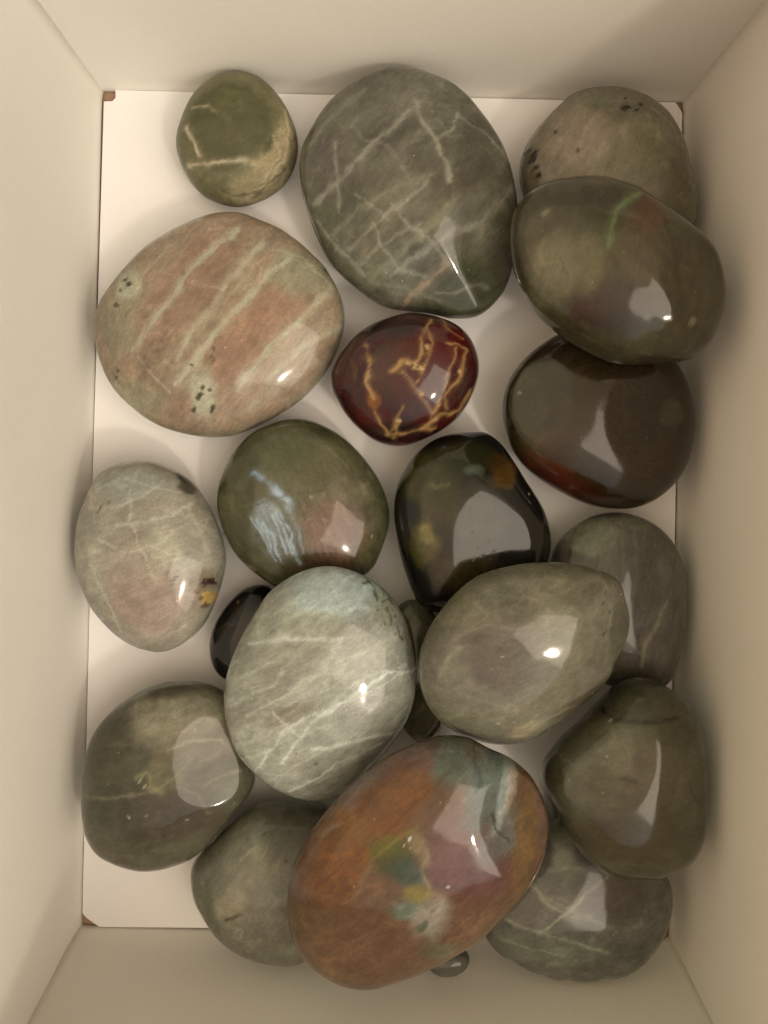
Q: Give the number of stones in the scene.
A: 21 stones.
